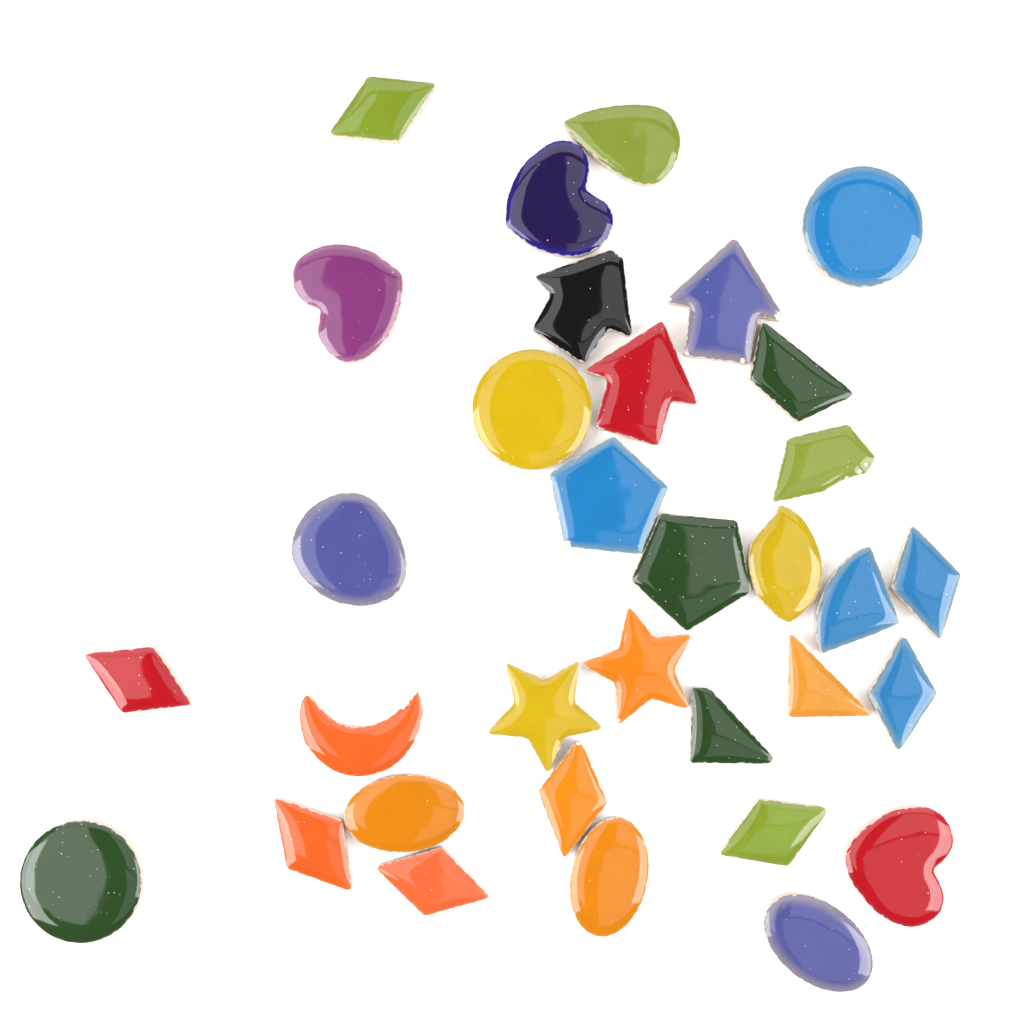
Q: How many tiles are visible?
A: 33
